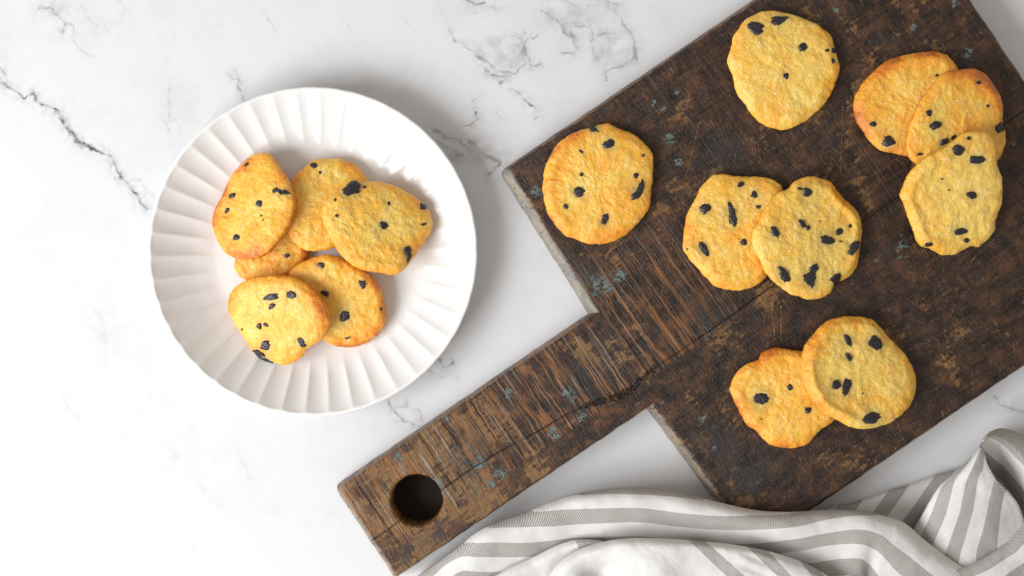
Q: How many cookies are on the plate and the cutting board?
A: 15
